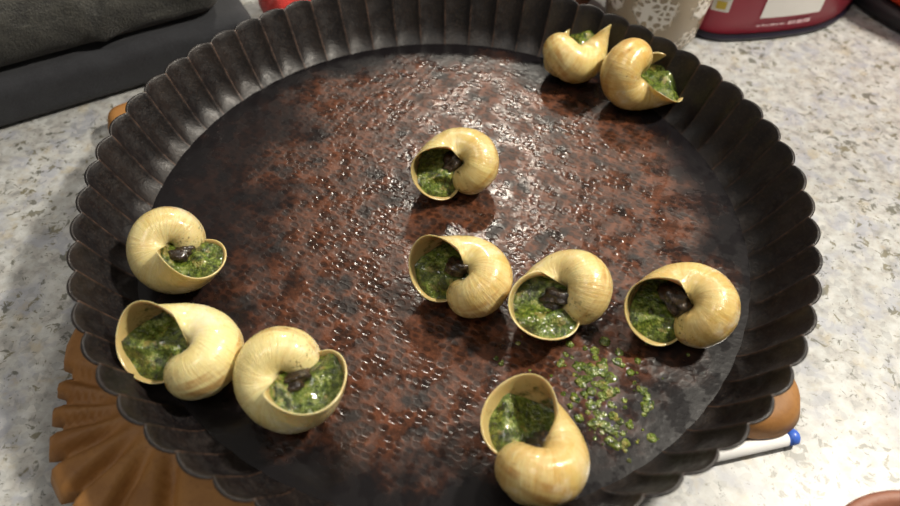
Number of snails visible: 10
